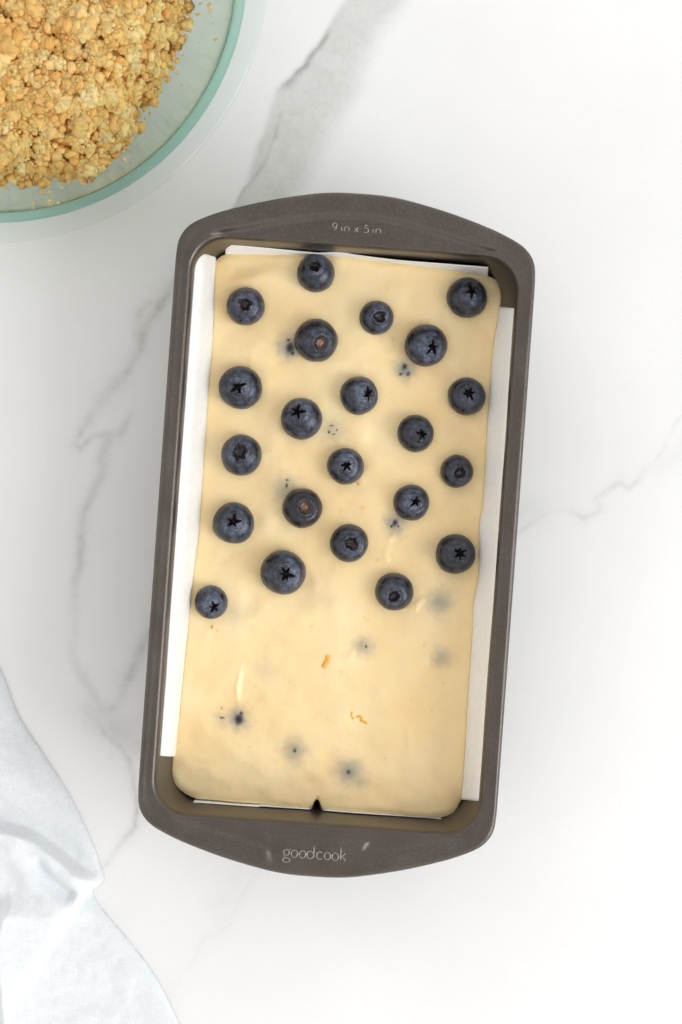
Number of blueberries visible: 22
